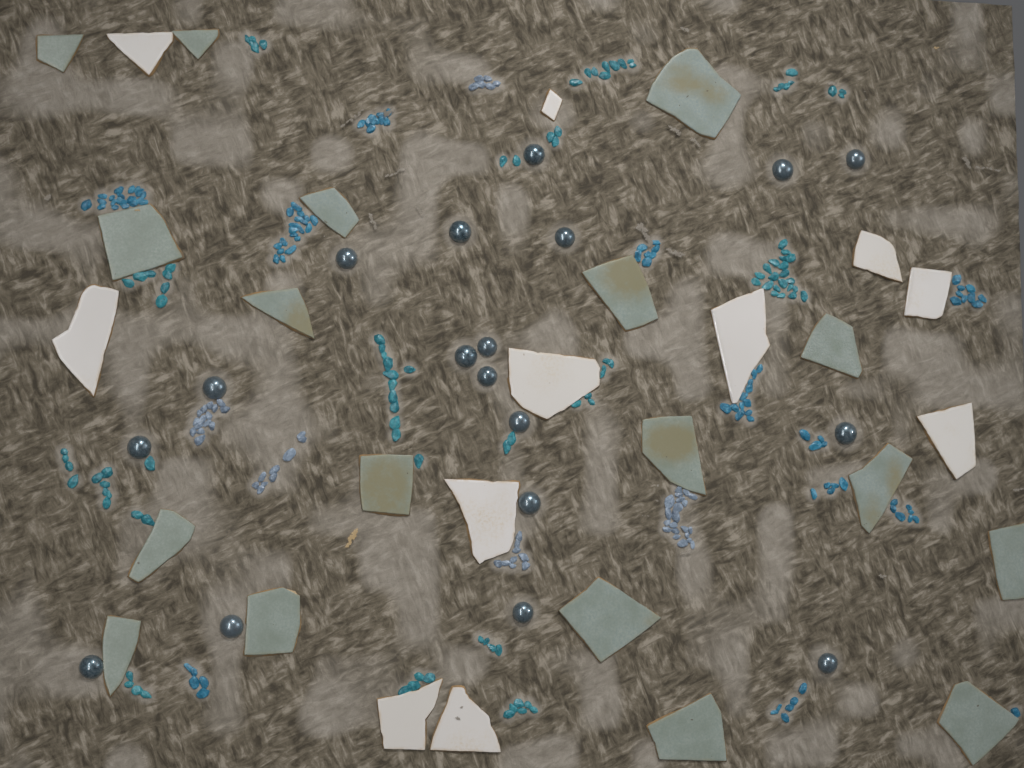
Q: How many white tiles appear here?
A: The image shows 11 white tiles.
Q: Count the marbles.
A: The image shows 18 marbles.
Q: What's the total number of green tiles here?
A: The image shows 18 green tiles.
